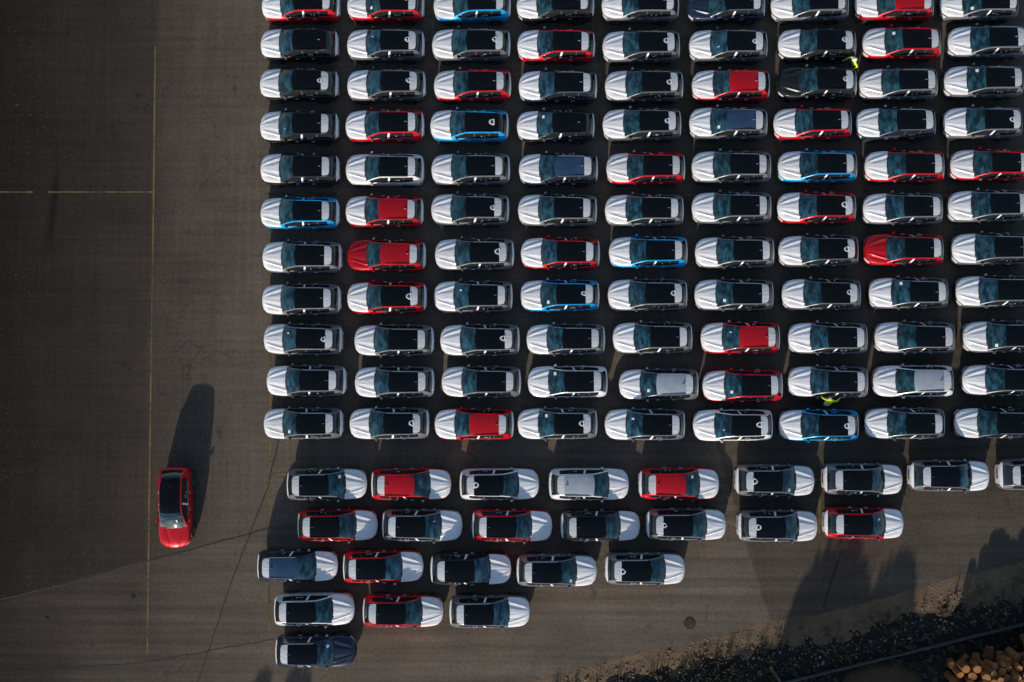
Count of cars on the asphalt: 125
